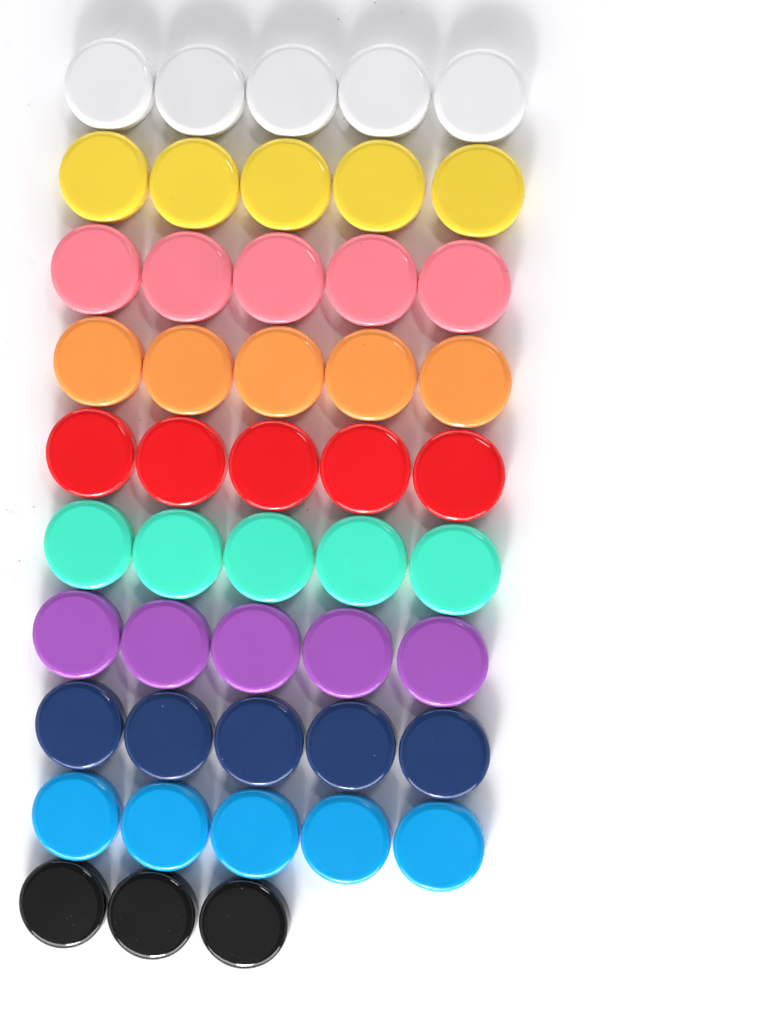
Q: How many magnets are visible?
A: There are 48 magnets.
